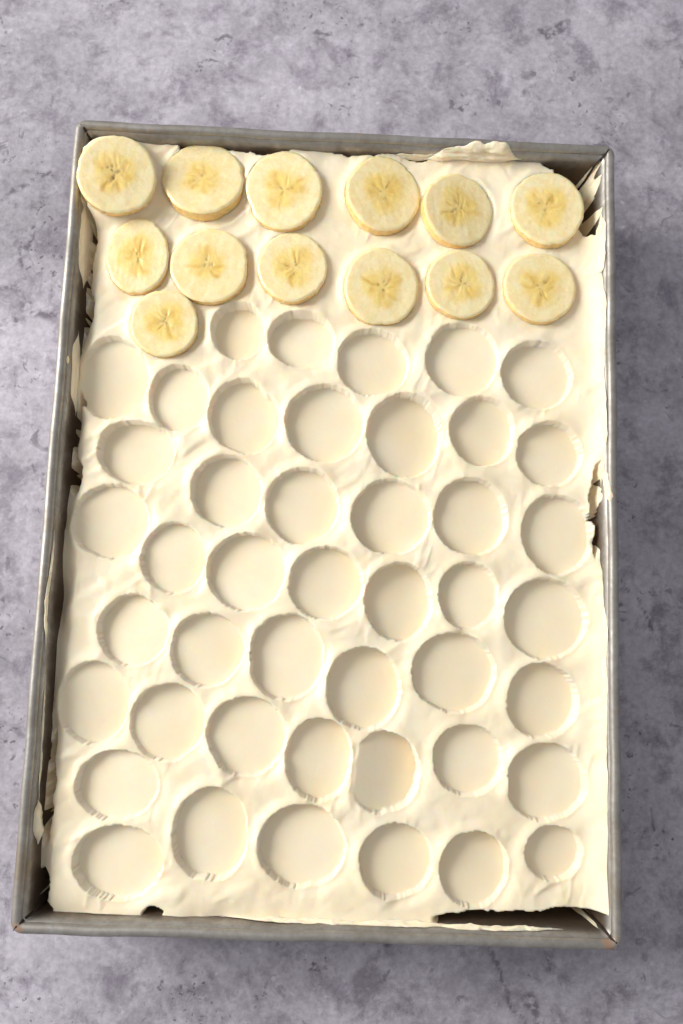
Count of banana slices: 13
